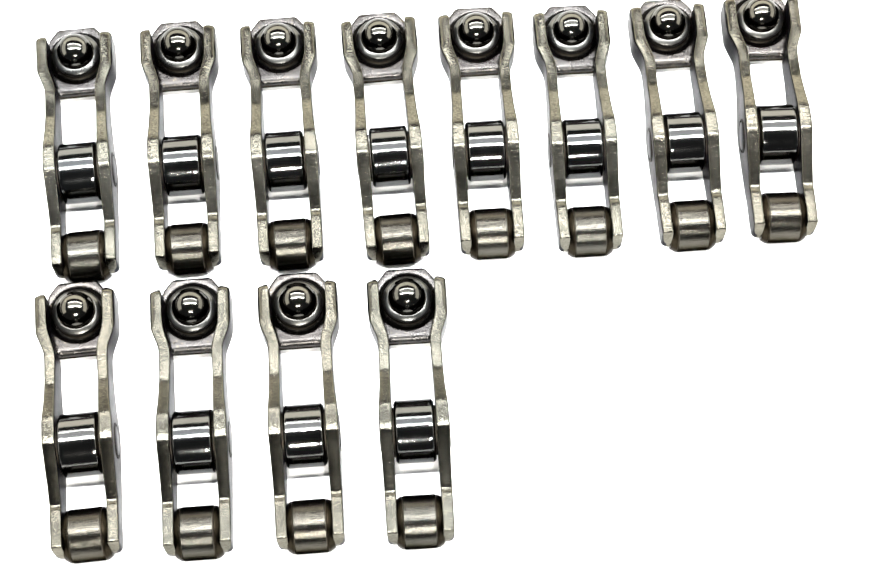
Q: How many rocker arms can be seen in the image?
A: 12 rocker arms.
